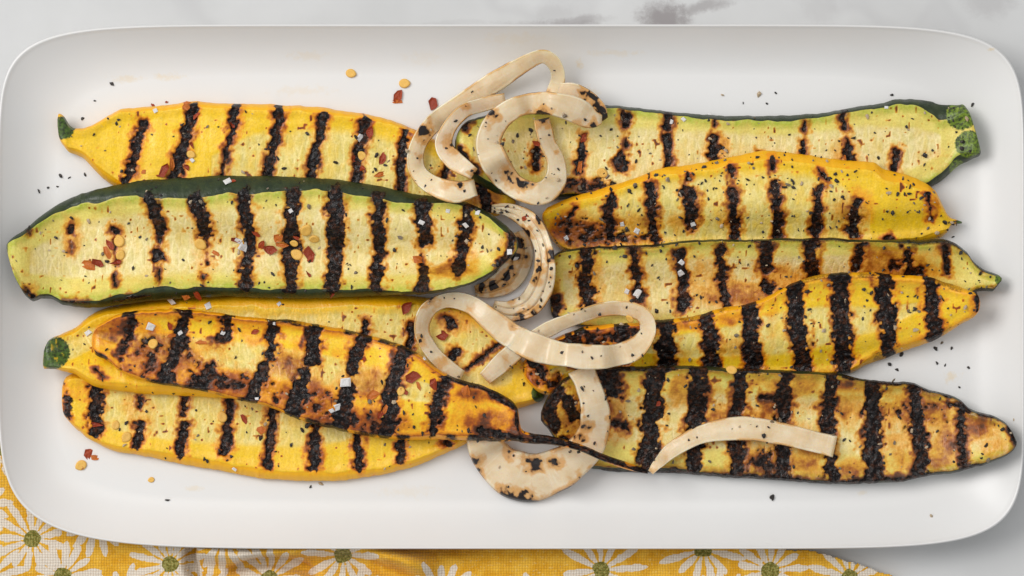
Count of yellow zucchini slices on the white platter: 6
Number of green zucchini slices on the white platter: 4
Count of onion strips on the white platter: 9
